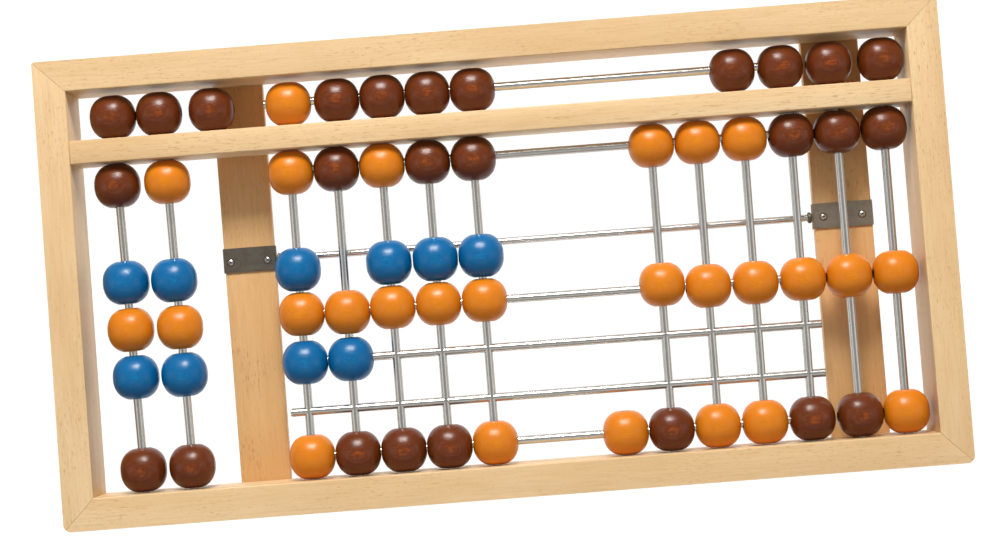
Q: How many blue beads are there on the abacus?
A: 10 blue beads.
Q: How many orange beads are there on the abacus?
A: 26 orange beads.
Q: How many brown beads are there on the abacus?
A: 26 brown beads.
